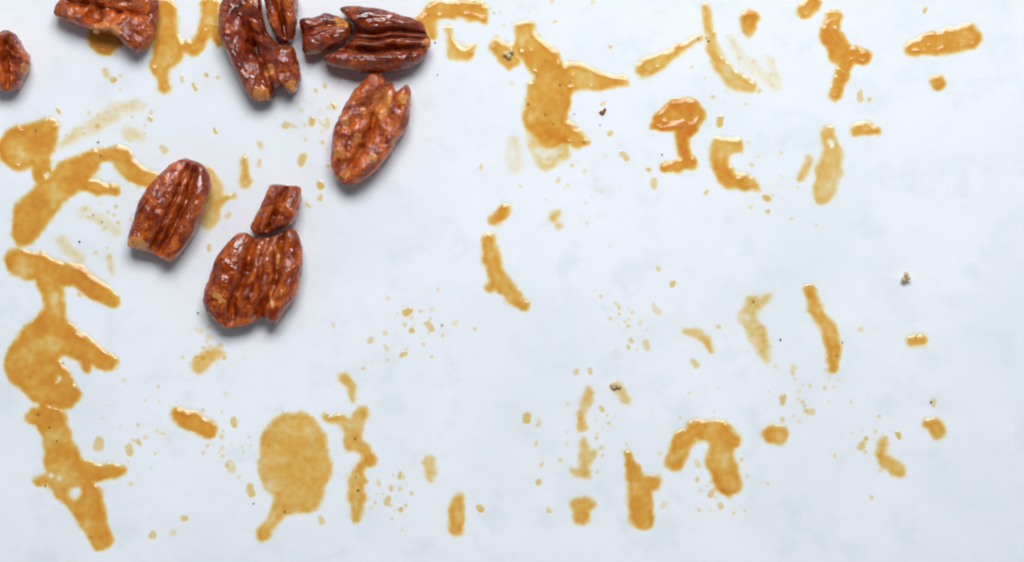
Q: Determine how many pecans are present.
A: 10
